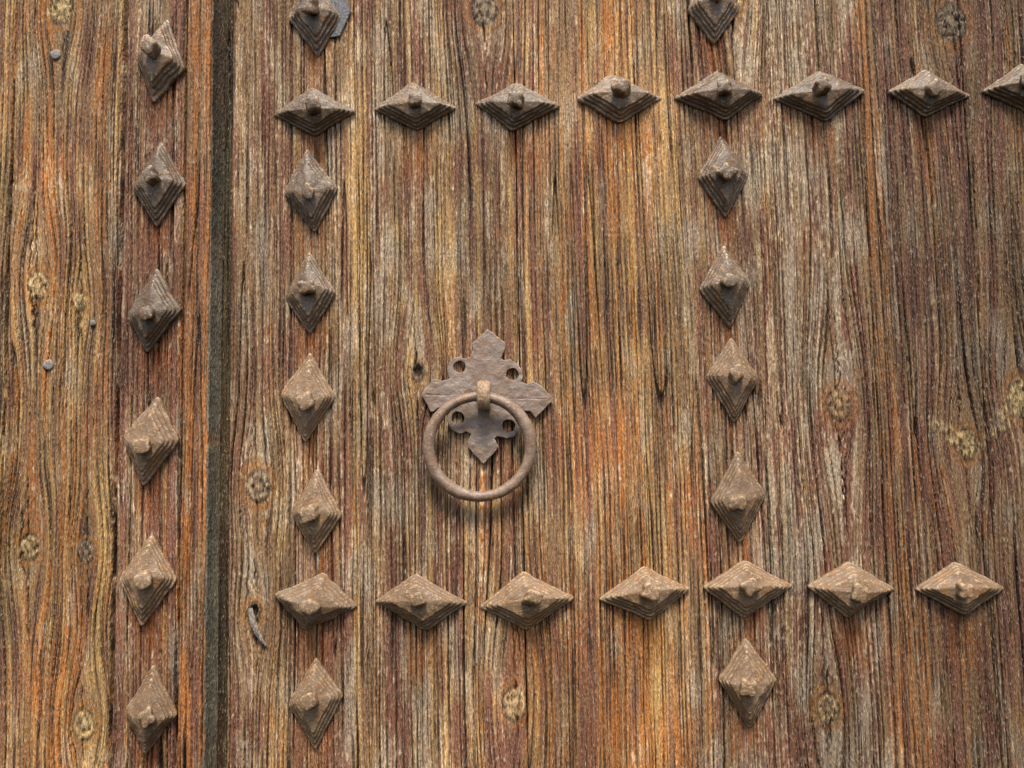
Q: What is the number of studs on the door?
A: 33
